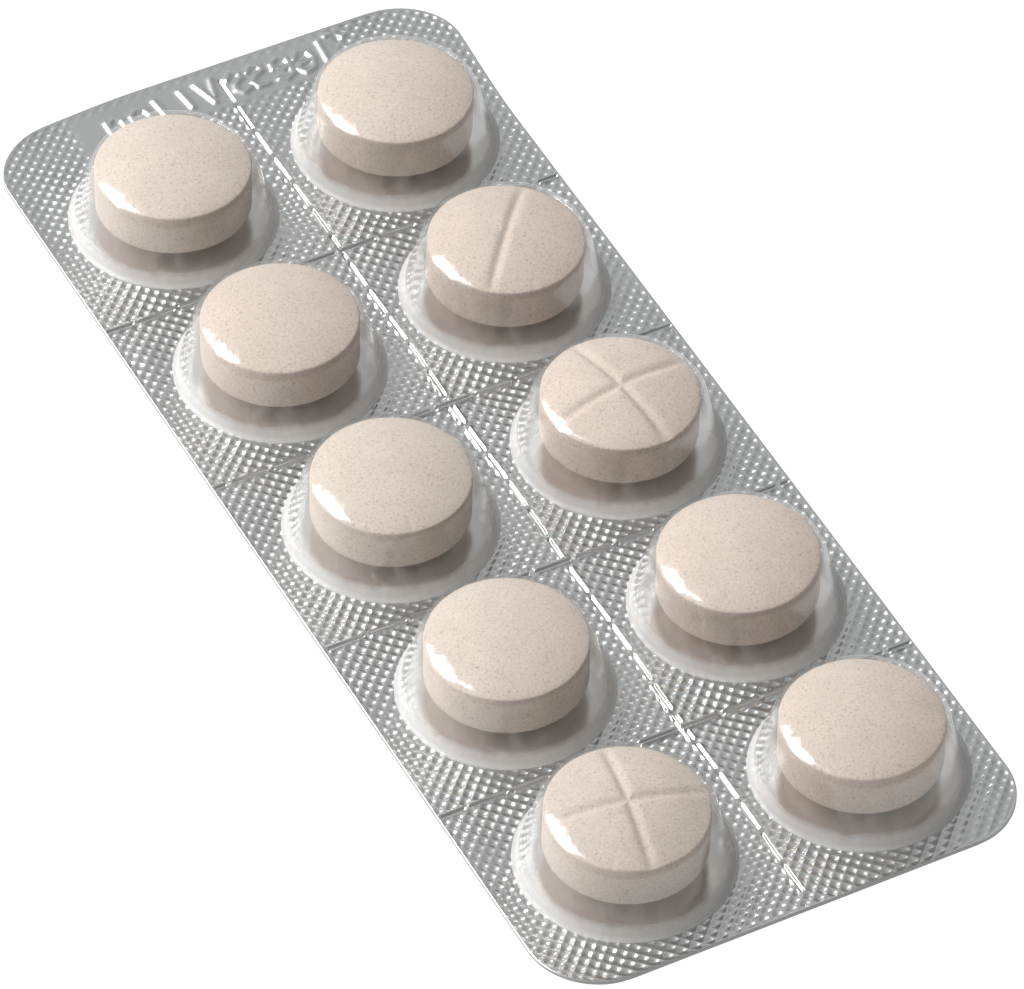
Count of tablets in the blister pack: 10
